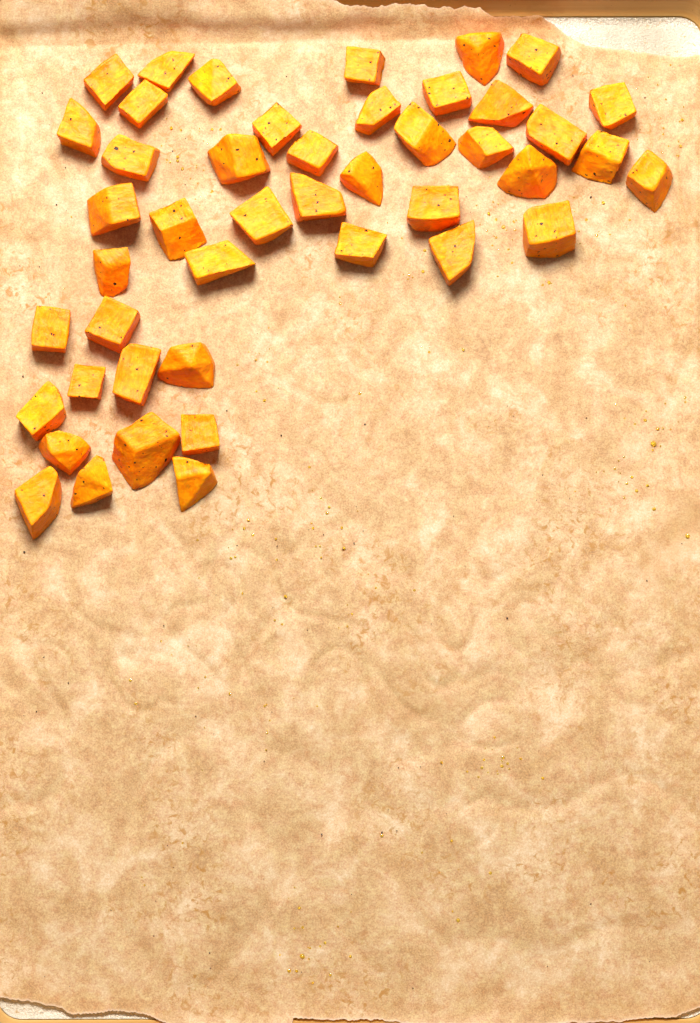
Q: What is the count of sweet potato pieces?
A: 45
